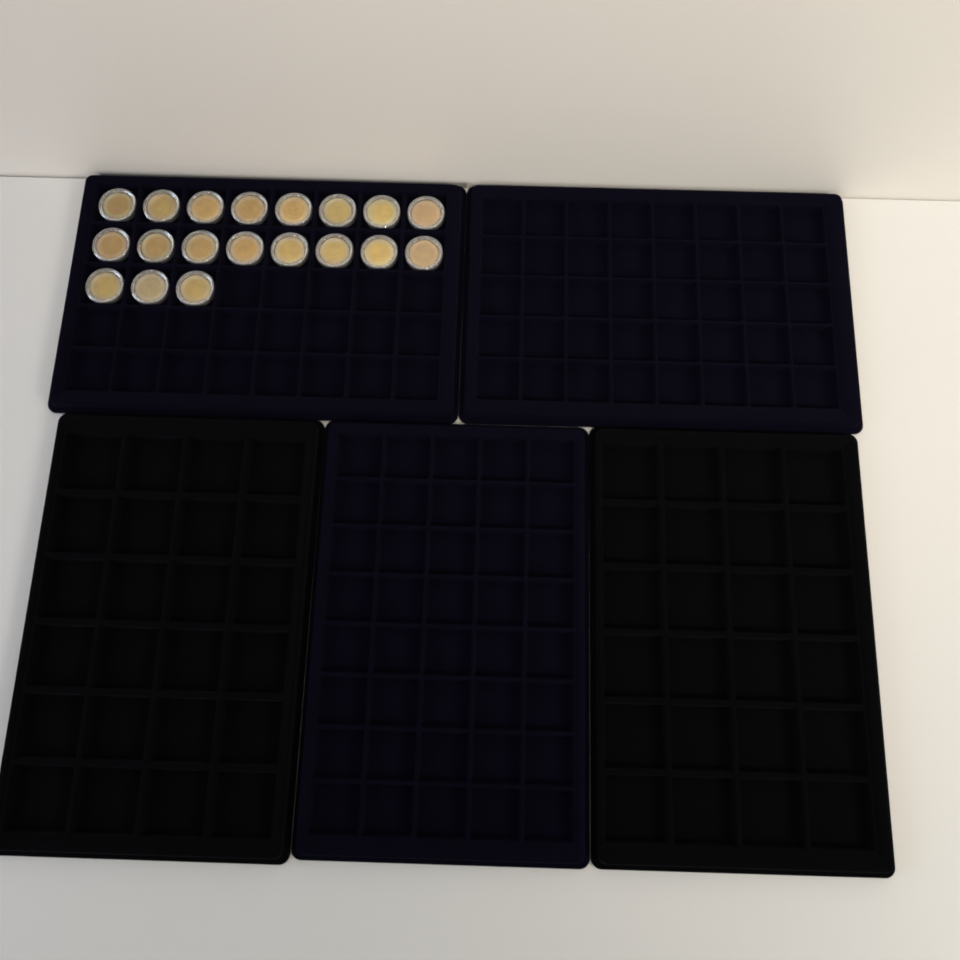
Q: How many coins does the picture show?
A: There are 19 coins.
